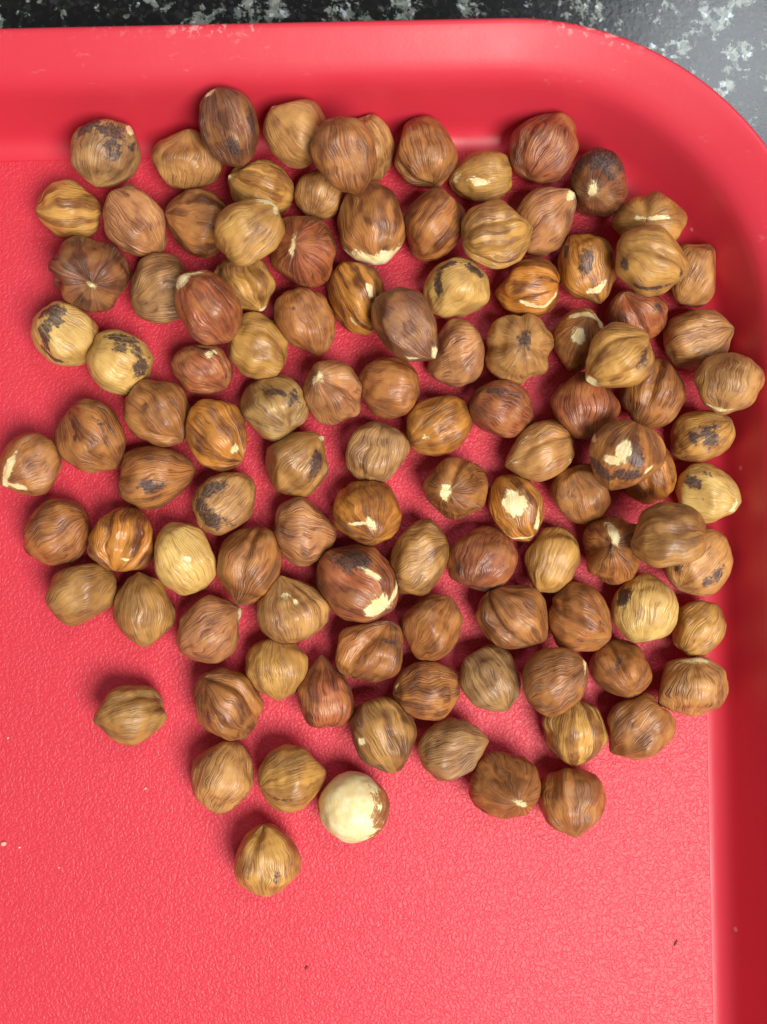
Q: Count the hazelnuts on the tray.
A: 110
